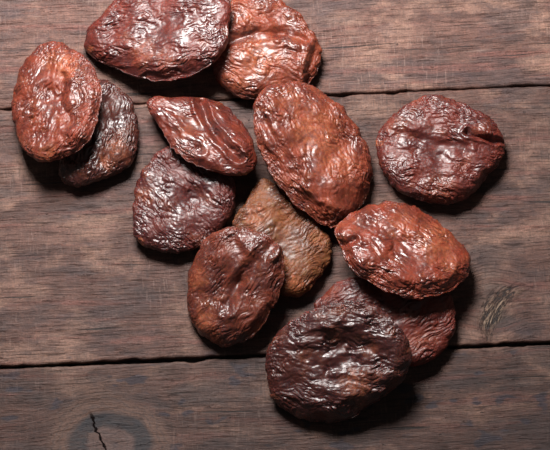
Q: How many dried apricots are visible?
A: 13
